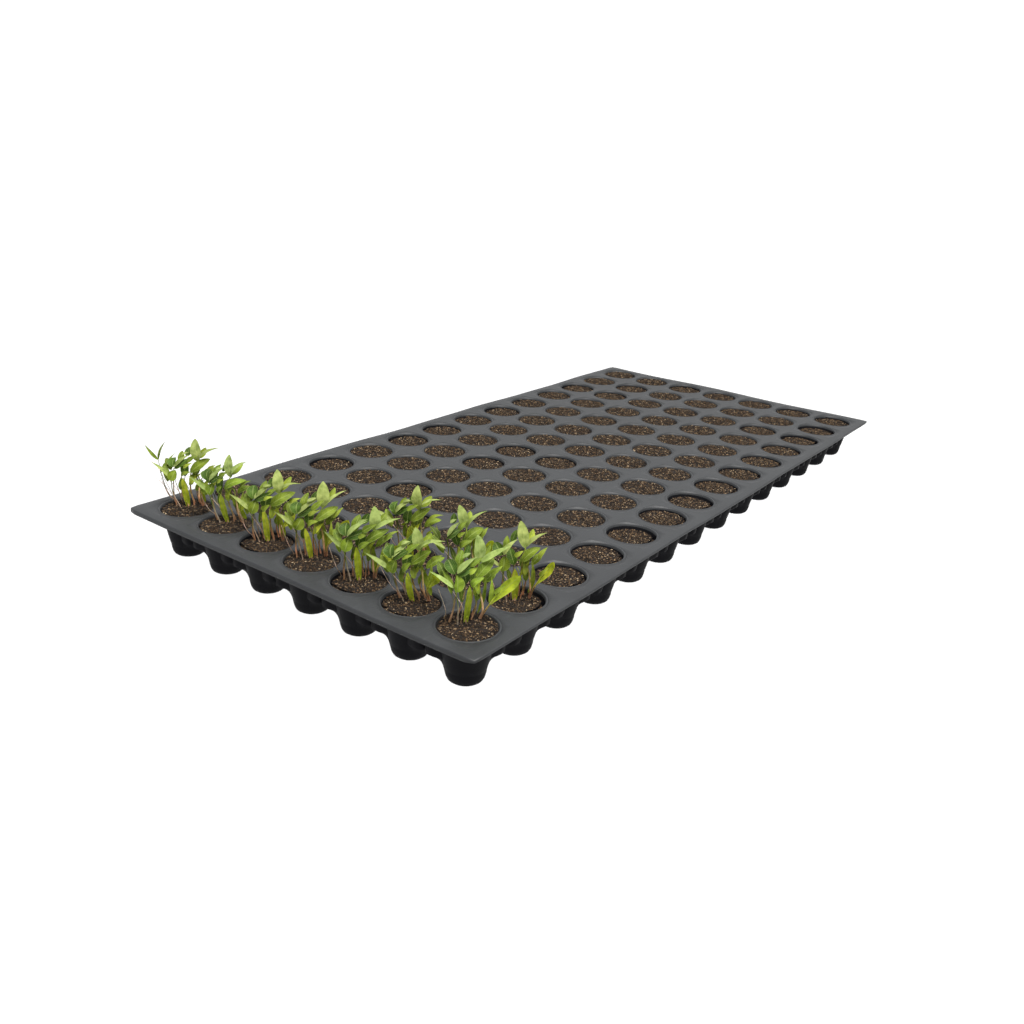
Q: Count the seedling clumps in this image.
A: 10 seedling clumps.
